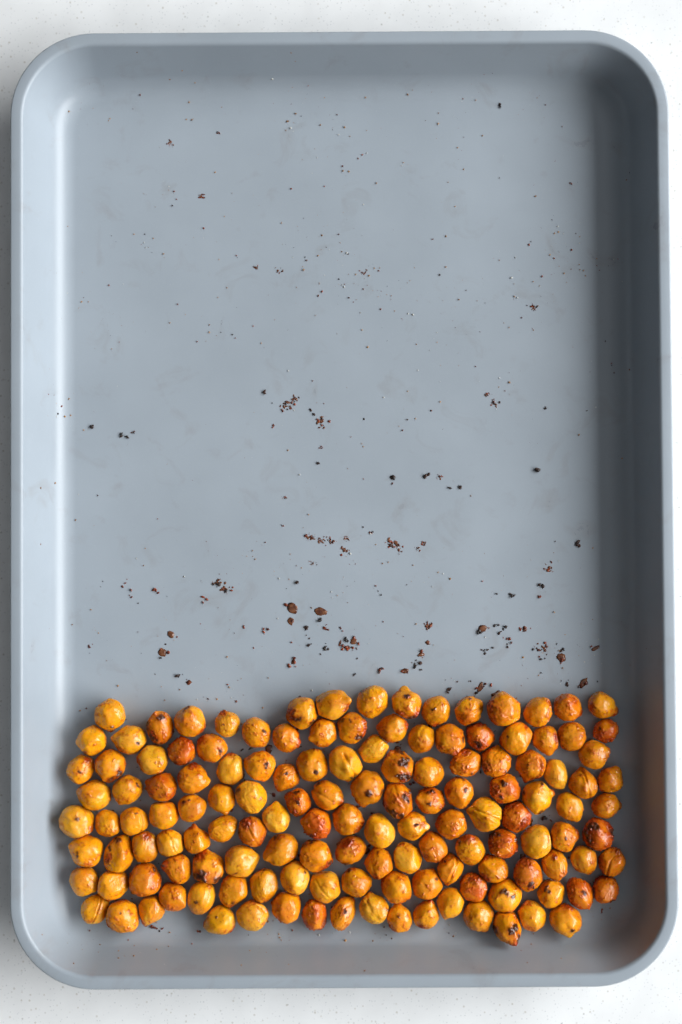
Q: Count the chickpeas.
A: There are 137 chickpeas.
